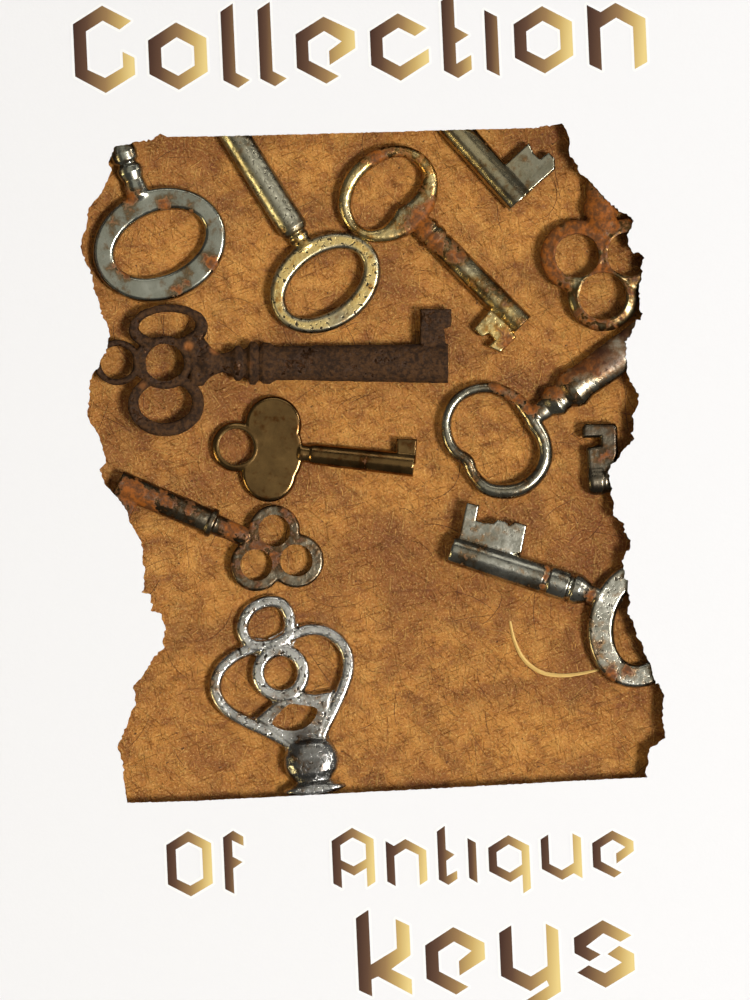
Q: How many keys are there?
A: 12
